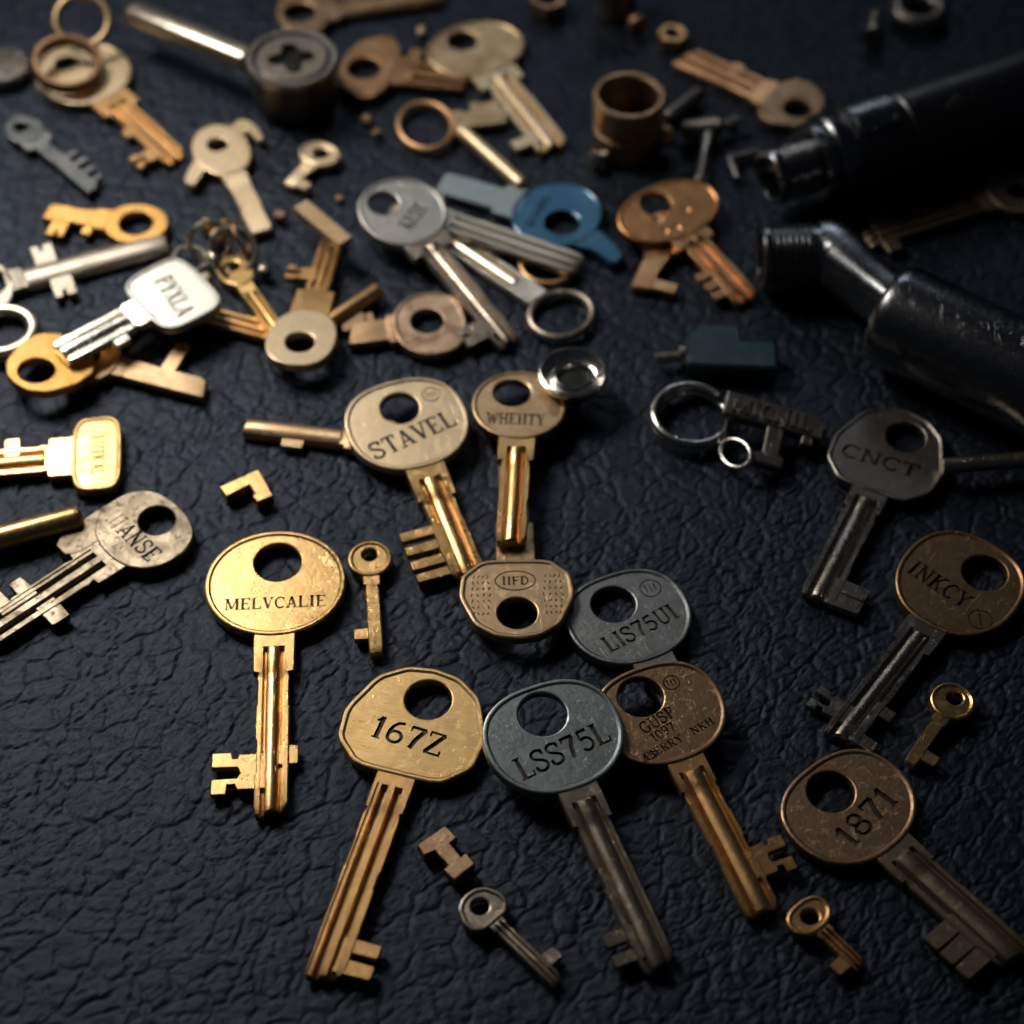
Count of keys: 43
